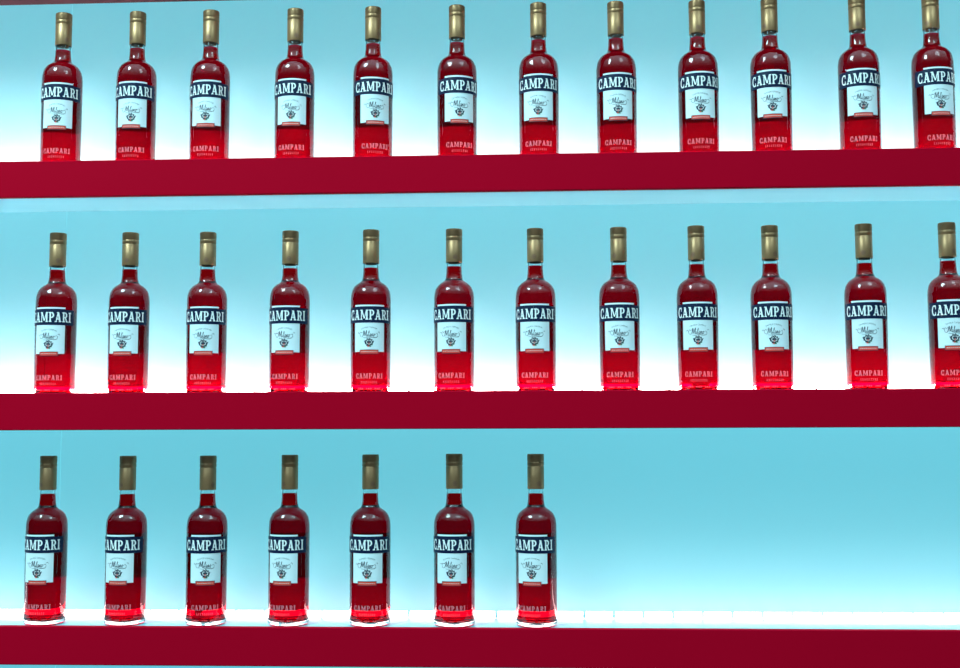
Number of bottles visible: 31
